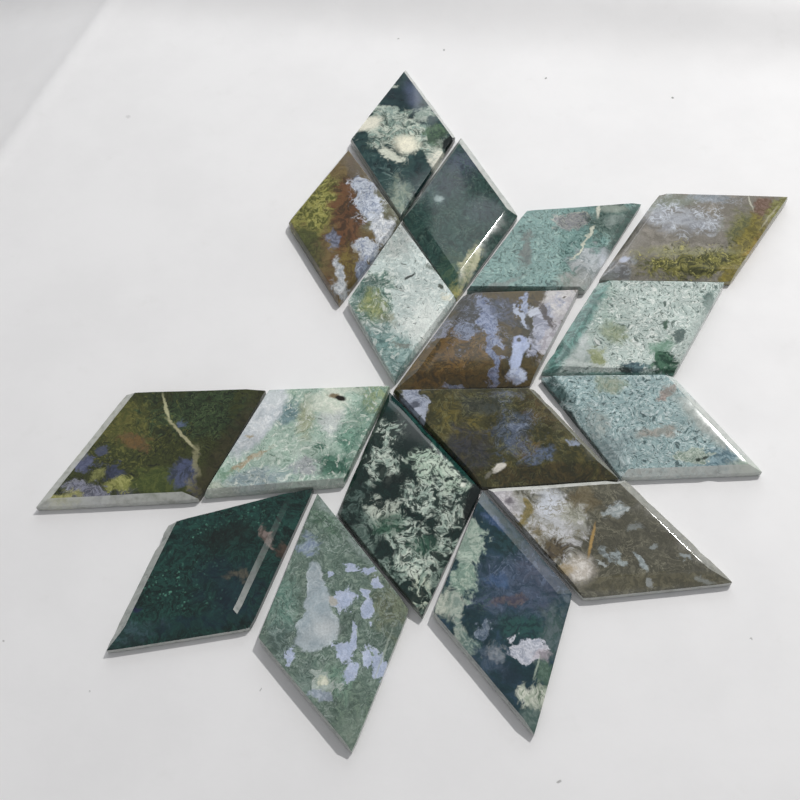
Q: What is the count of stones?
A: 17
